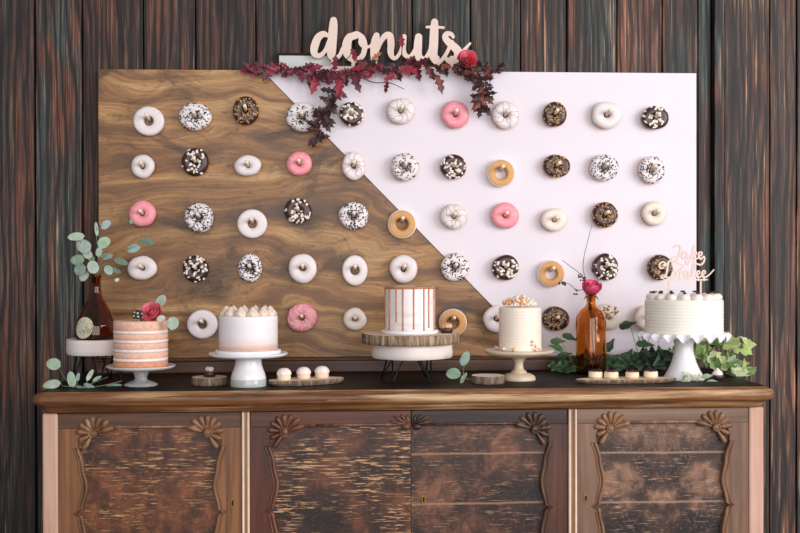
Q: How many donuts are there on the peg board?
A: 52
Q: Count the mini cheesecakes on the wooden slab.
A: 4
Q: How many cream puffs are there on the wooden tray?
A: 3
